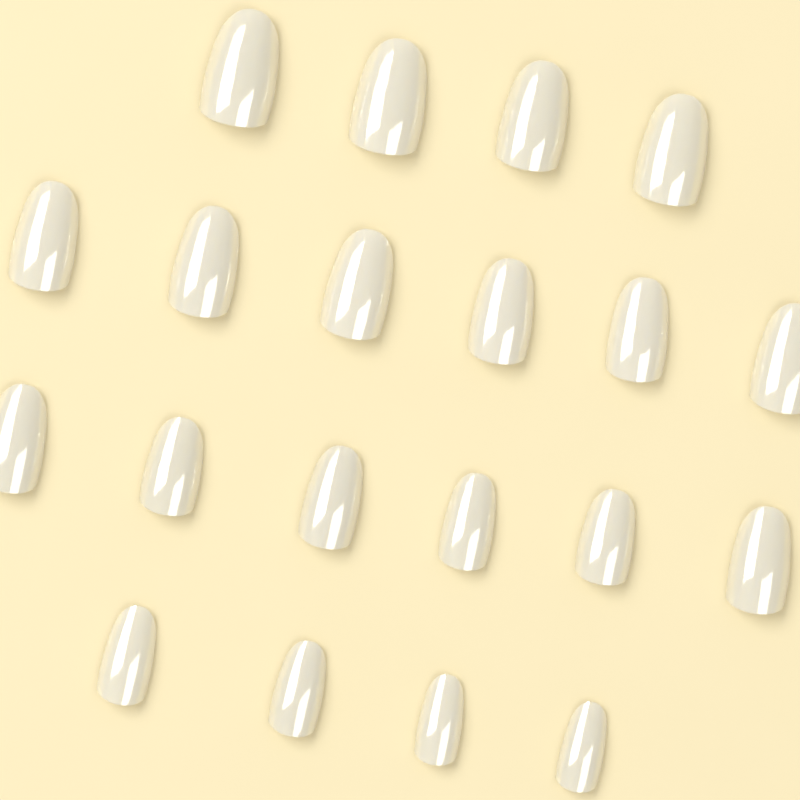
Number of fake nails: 20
